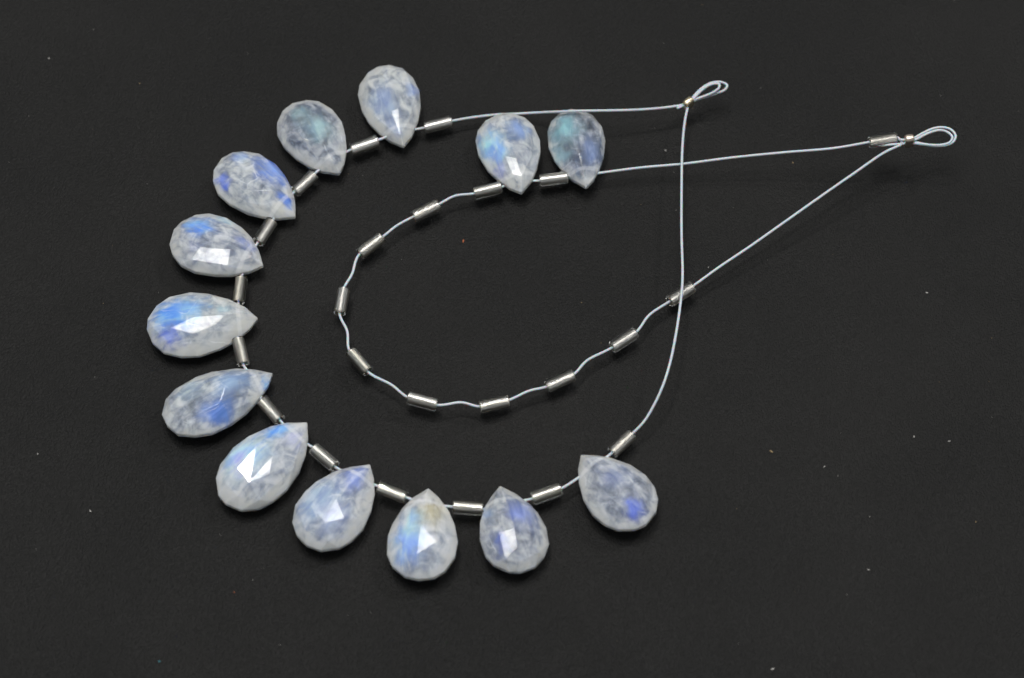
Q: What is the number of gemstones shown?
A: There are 13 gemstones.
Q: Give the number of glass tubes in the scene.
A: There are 24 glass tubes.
